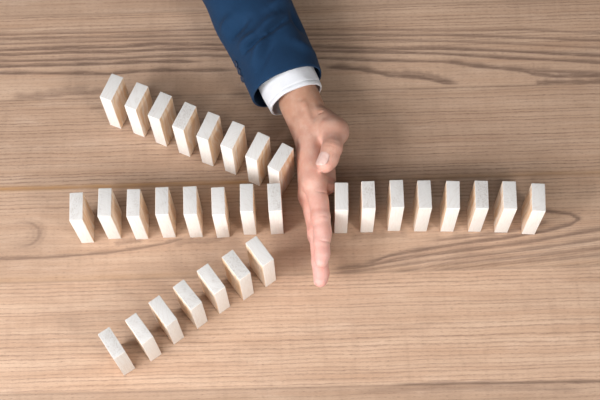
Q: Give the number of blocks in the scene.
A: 31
